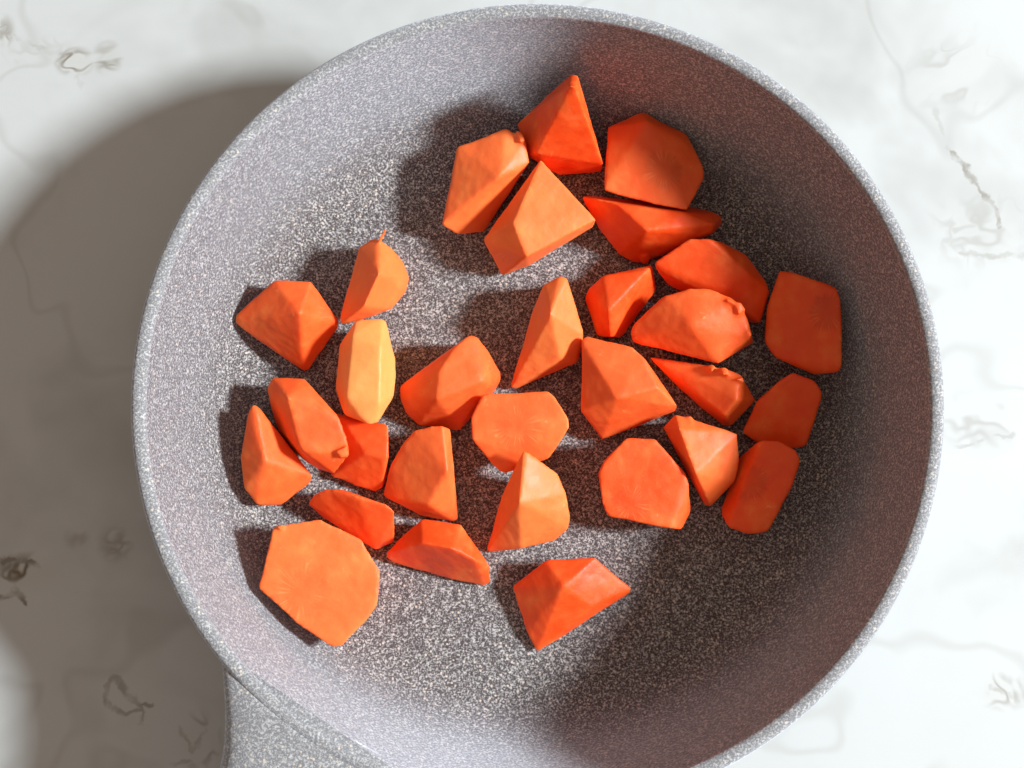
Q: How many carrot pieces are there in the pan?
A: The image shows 30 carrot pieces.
